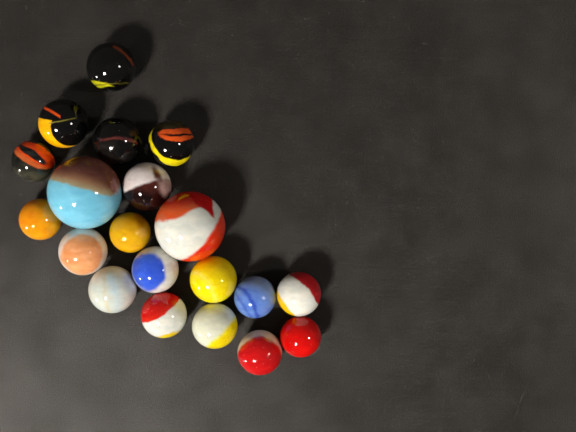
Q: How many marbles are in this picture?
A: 20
